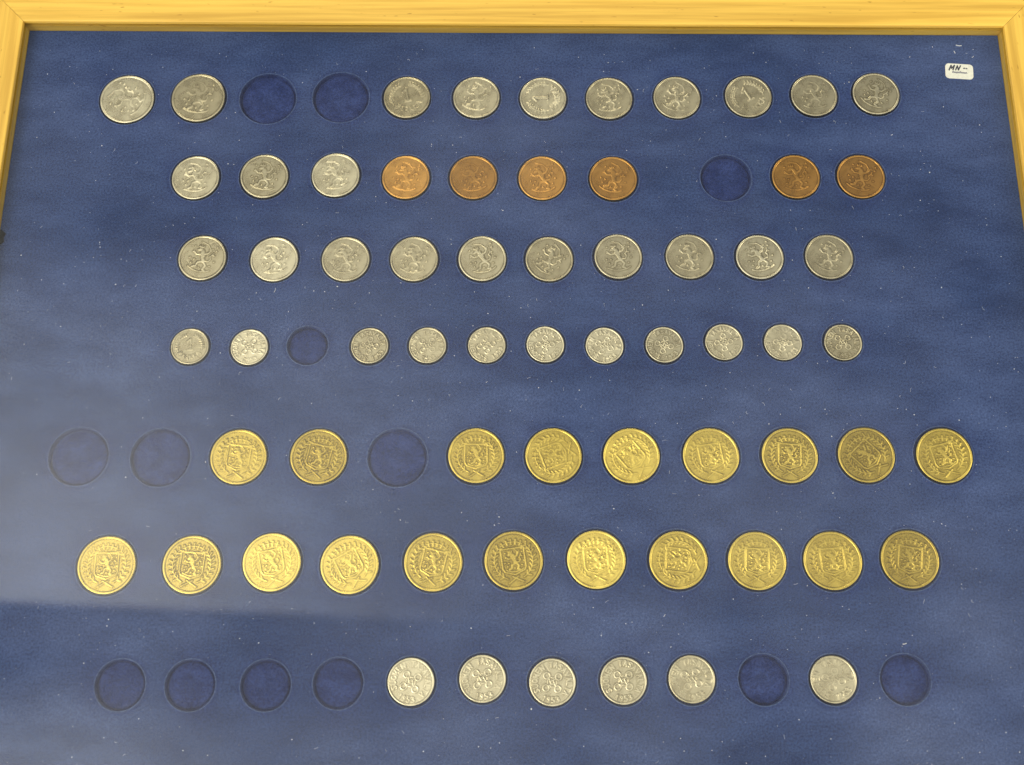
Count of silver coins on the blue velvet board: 40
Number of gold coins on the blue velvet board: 20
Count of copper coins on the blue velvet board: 6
